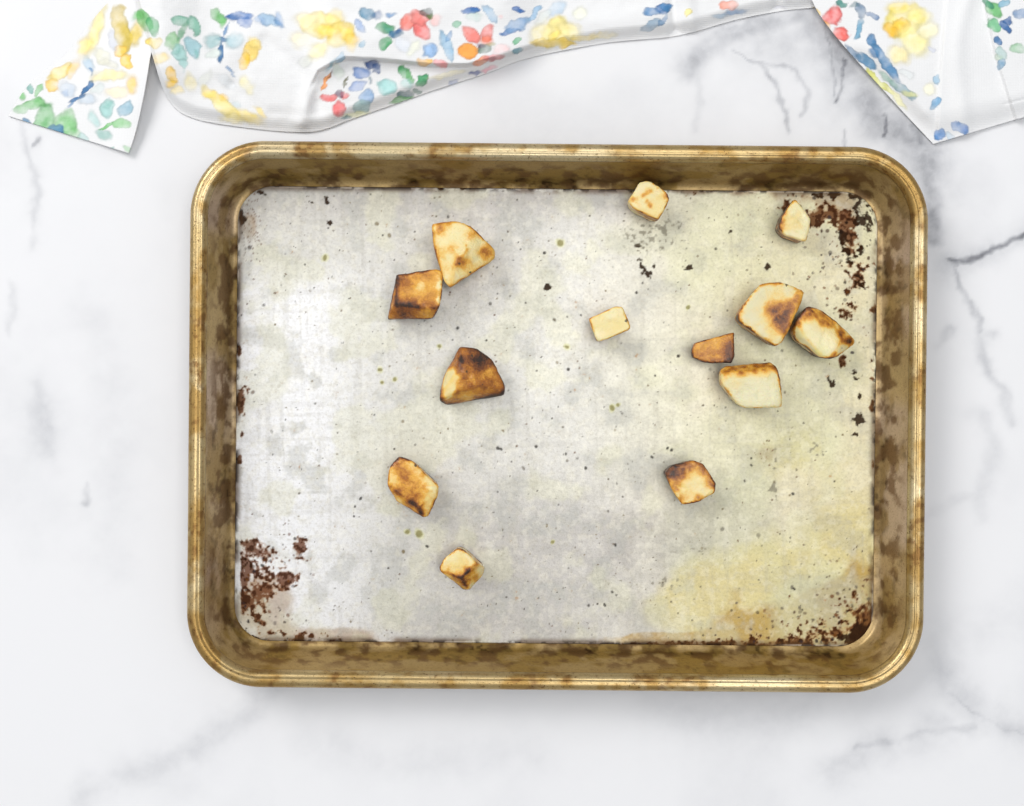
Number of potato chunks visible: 13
